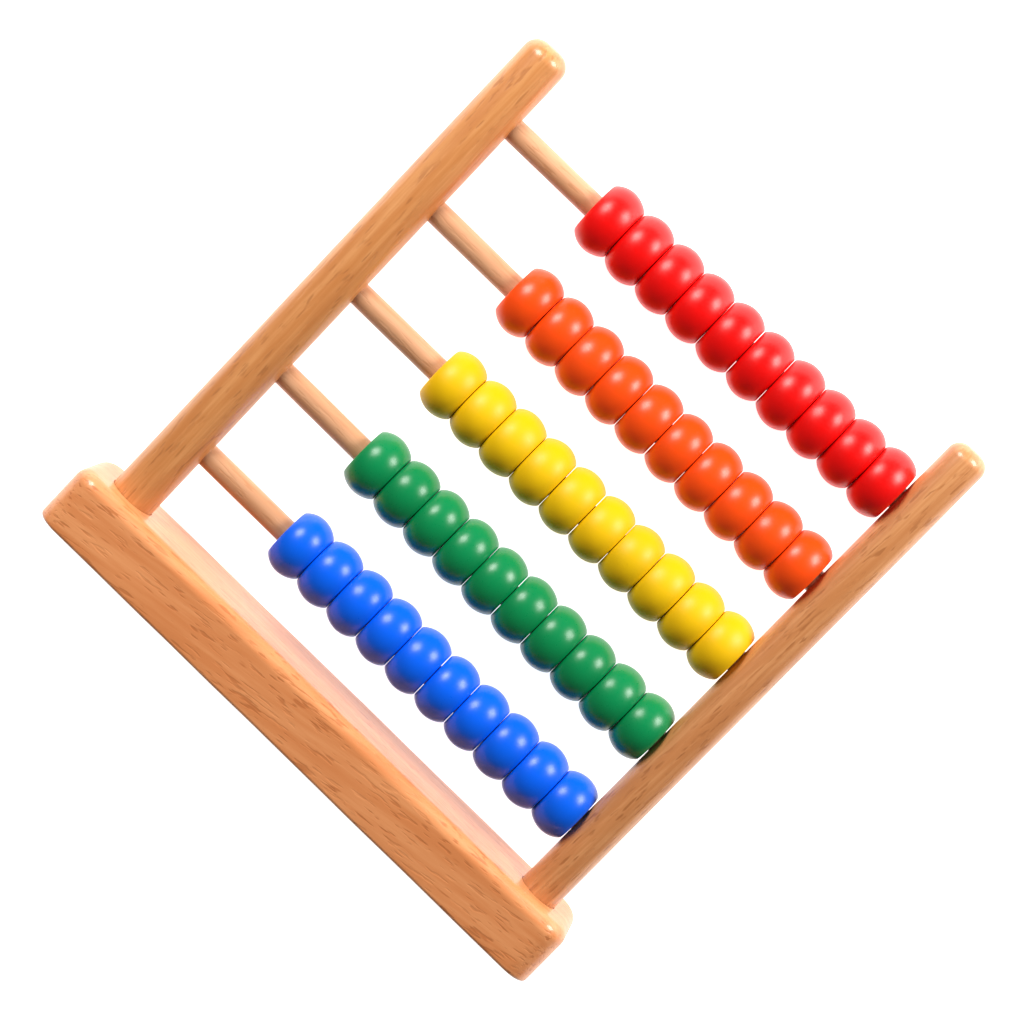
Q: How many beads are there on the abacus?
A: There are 50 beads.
